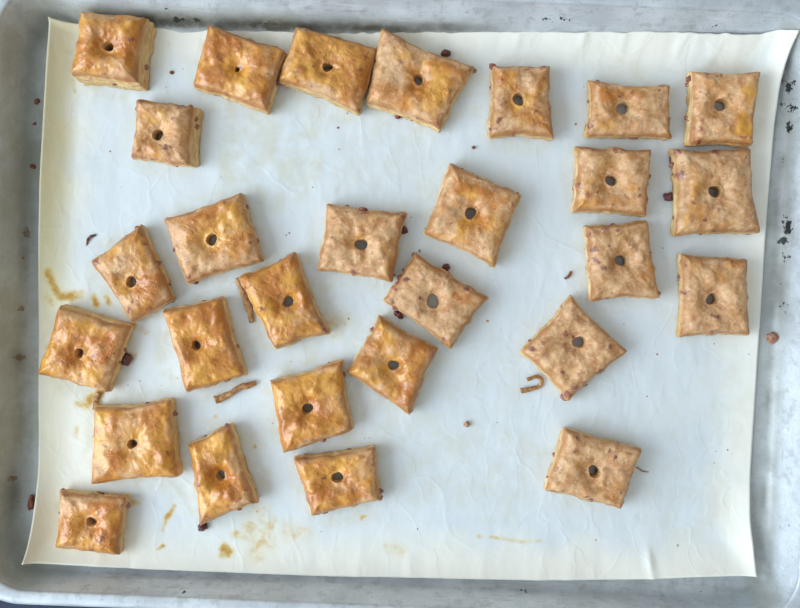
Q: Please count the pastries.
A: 28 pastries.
